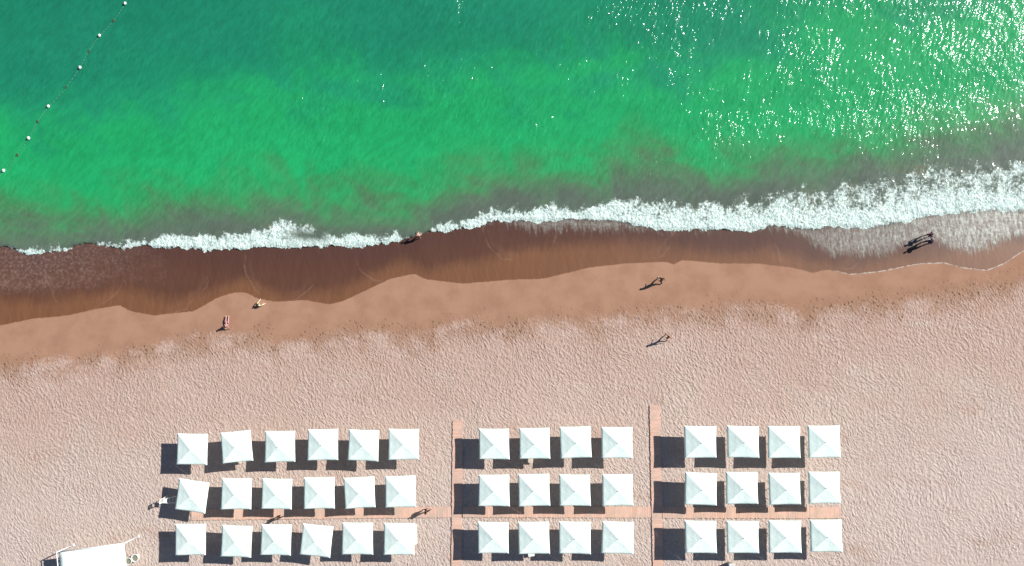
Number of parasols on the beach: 42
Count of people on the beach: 9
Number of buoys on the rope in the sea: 6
